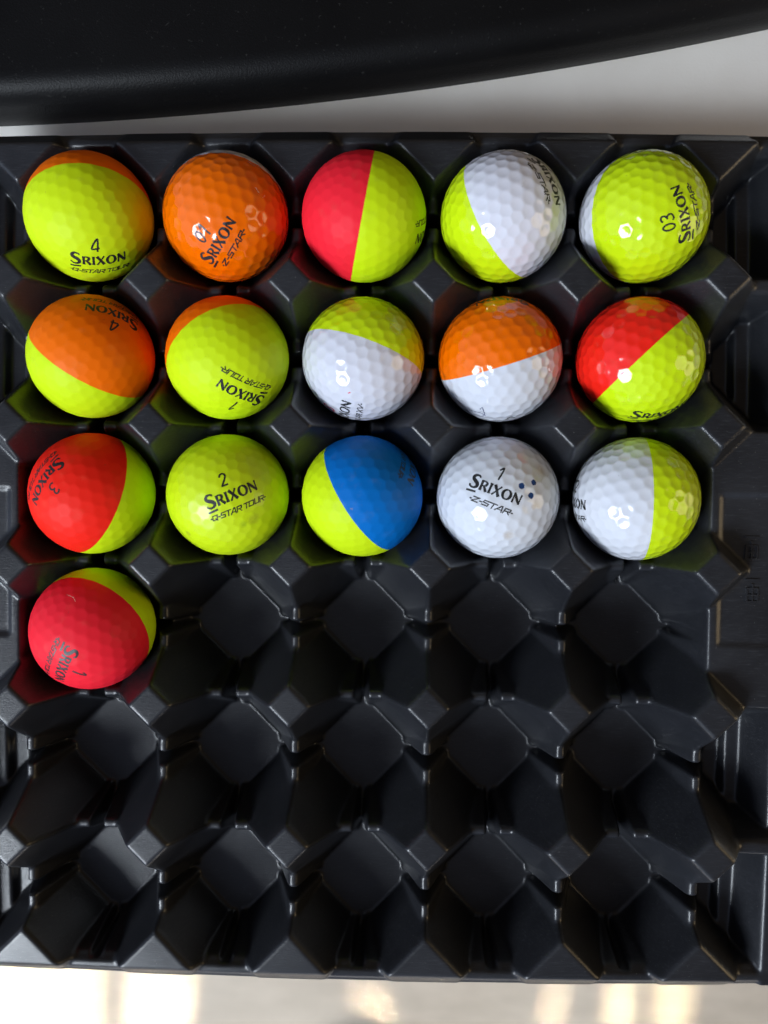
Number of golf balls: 16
